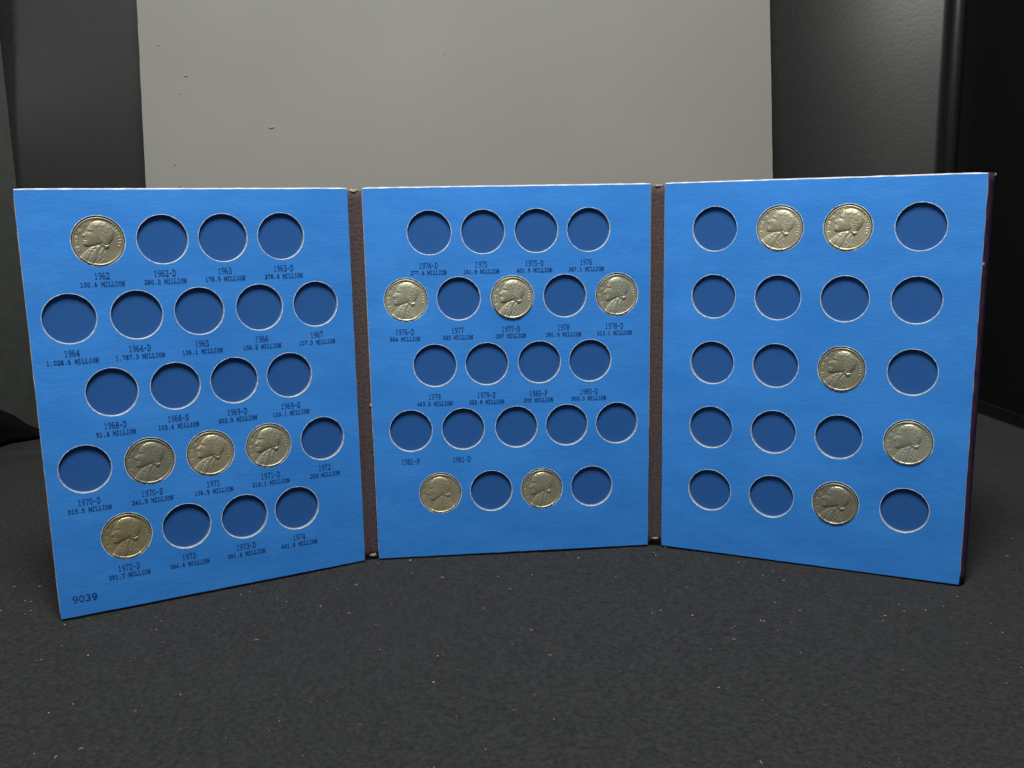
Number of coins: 15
